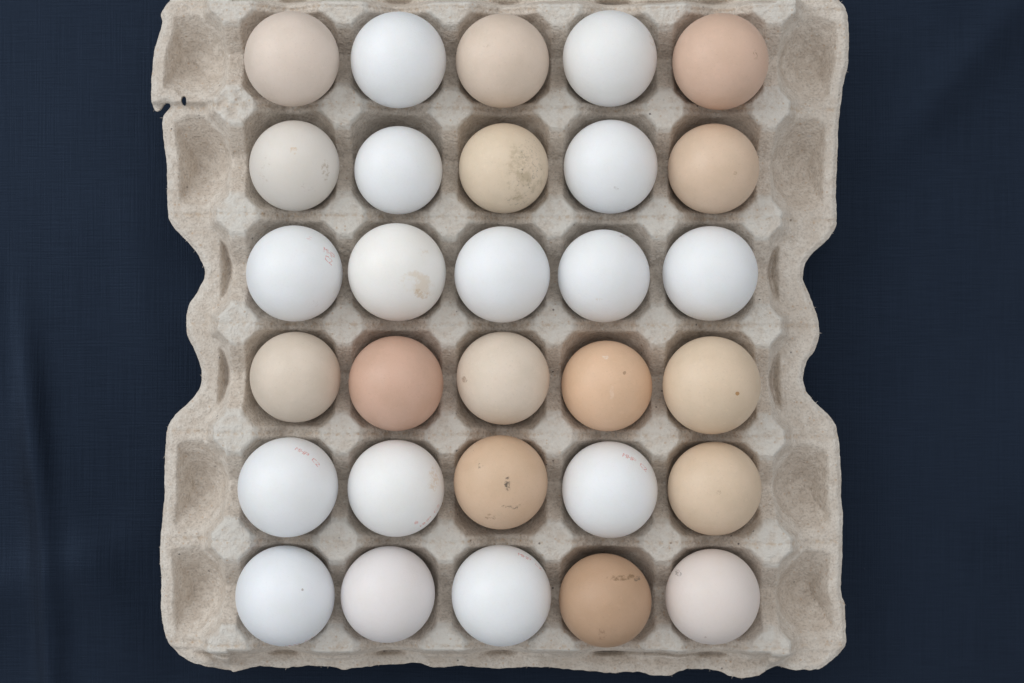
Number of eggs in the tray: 30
